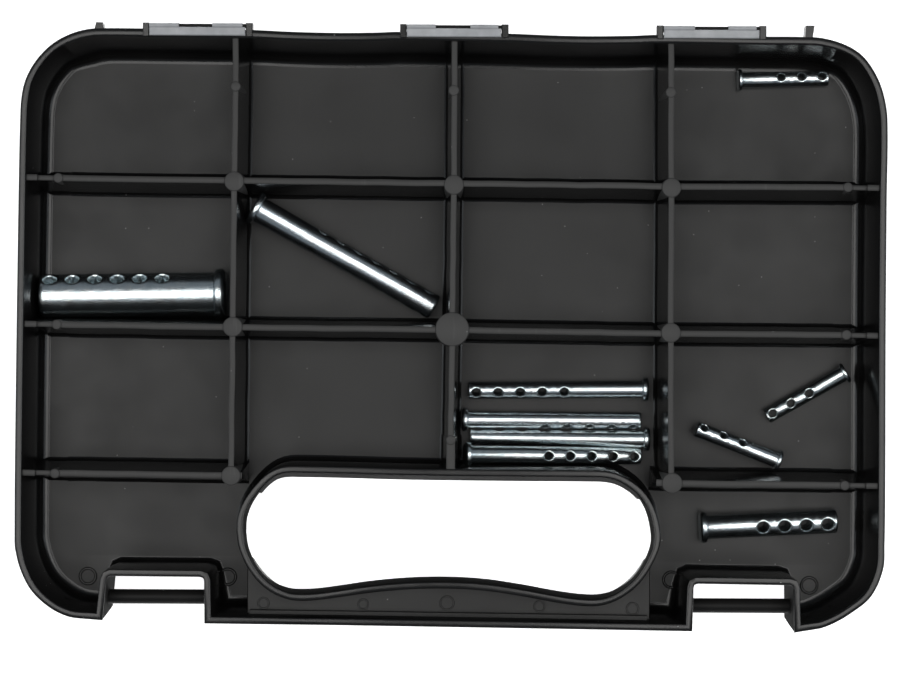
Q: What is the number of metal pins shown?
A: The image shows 10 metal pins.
